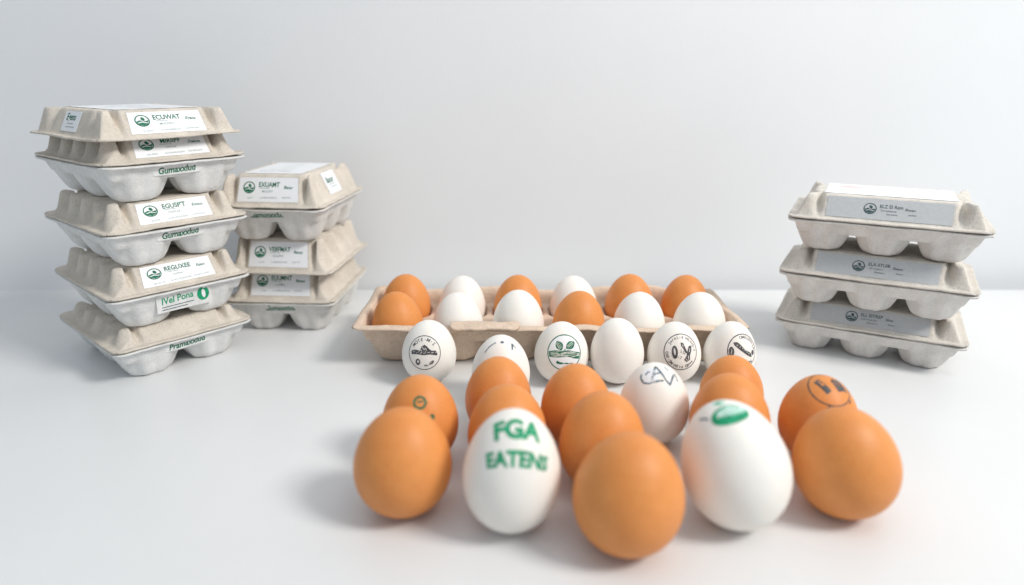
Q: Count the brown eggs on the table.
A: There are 17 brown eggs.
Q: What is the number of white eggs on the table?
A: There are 15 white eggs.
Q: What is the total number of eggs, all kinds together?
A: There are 32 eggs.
